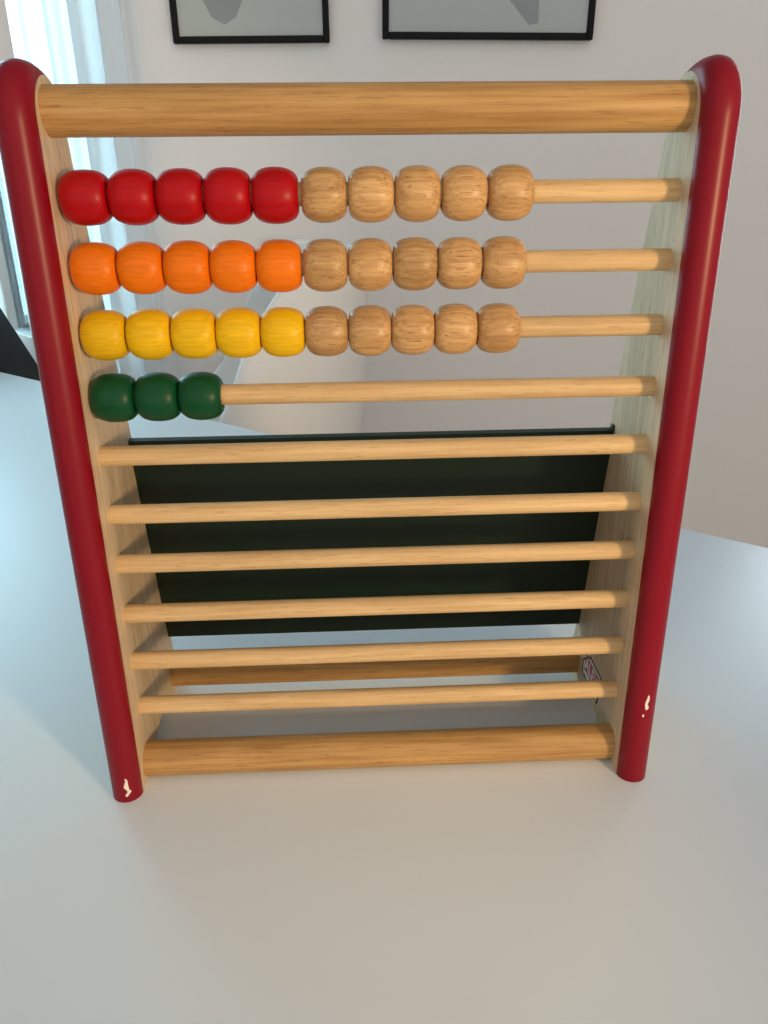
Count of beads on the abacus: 33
